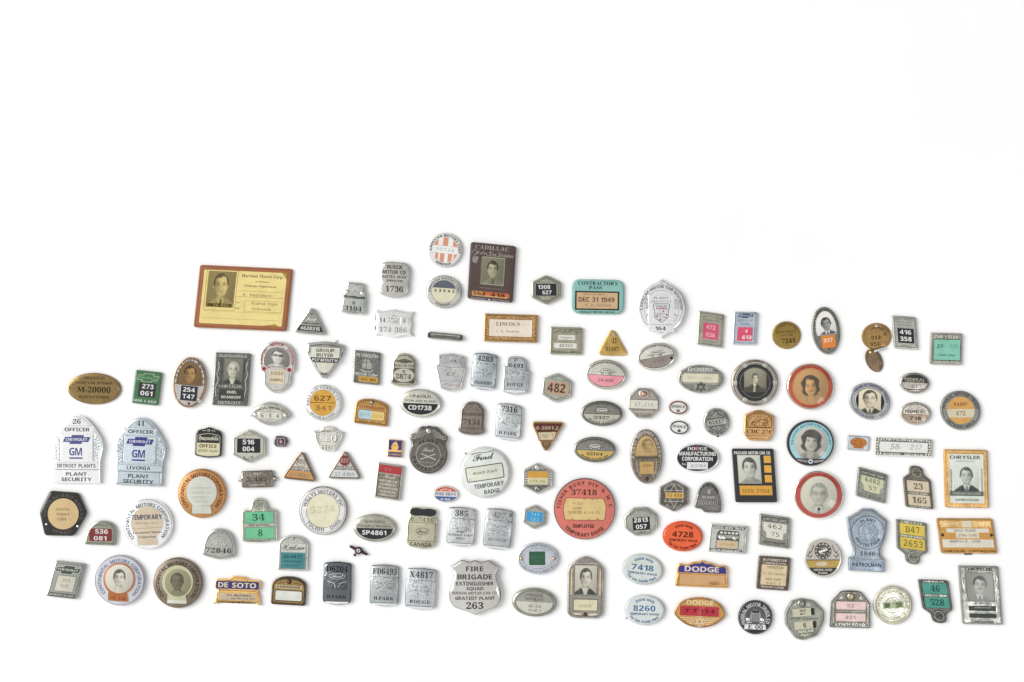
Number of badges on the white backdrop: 131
